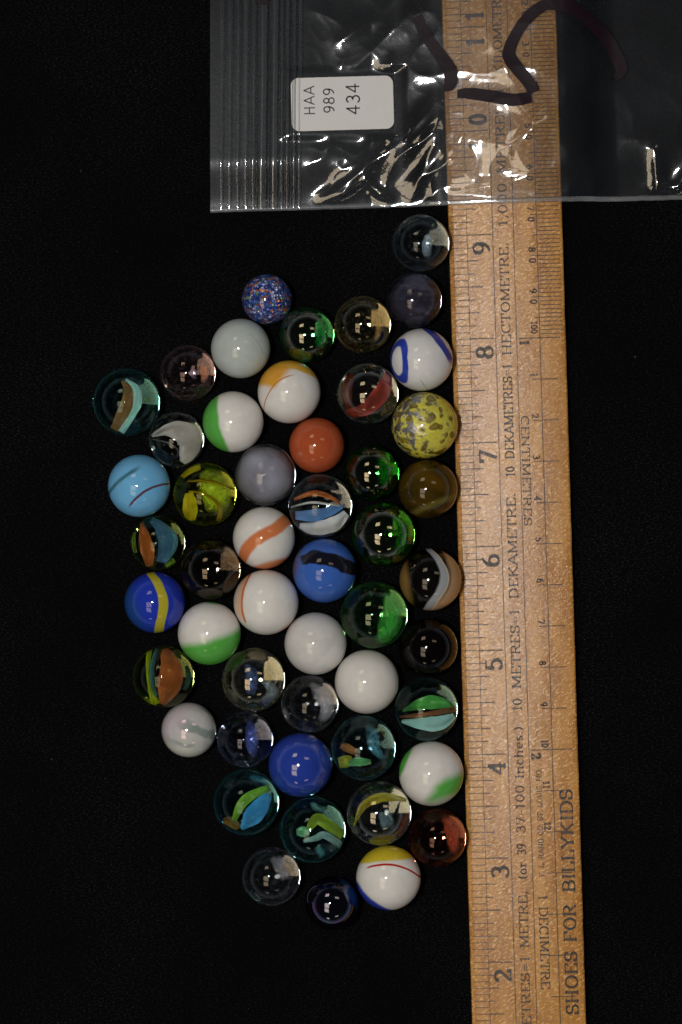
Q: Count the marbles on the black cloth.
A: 50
